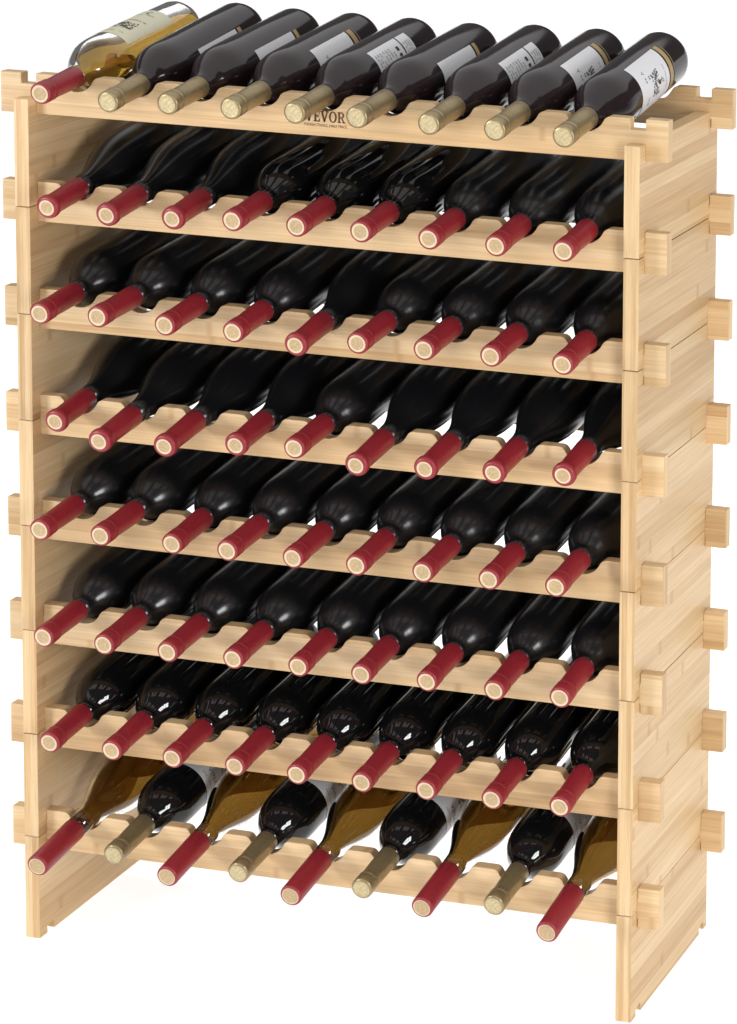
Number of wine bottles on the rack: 72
